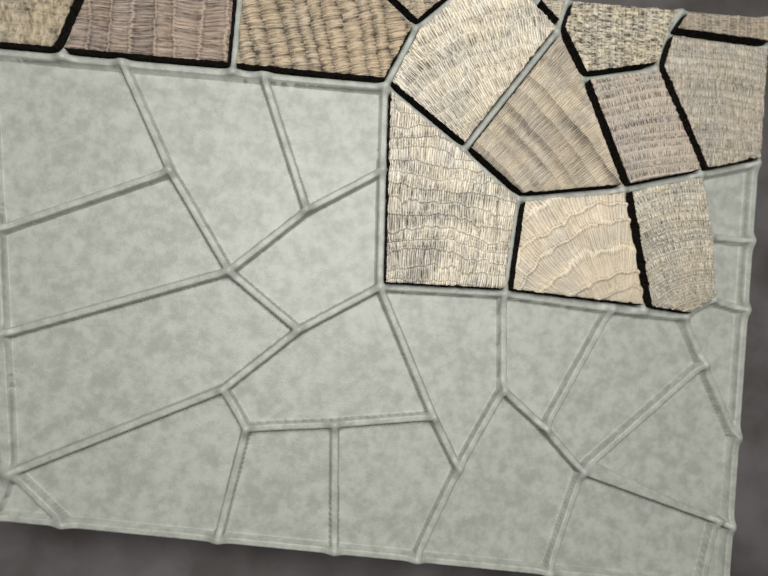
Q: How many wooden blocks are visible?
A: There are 14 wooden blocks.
